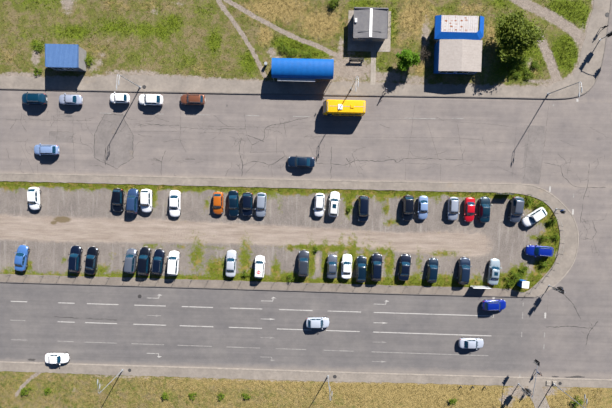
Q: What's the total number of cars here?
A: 49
